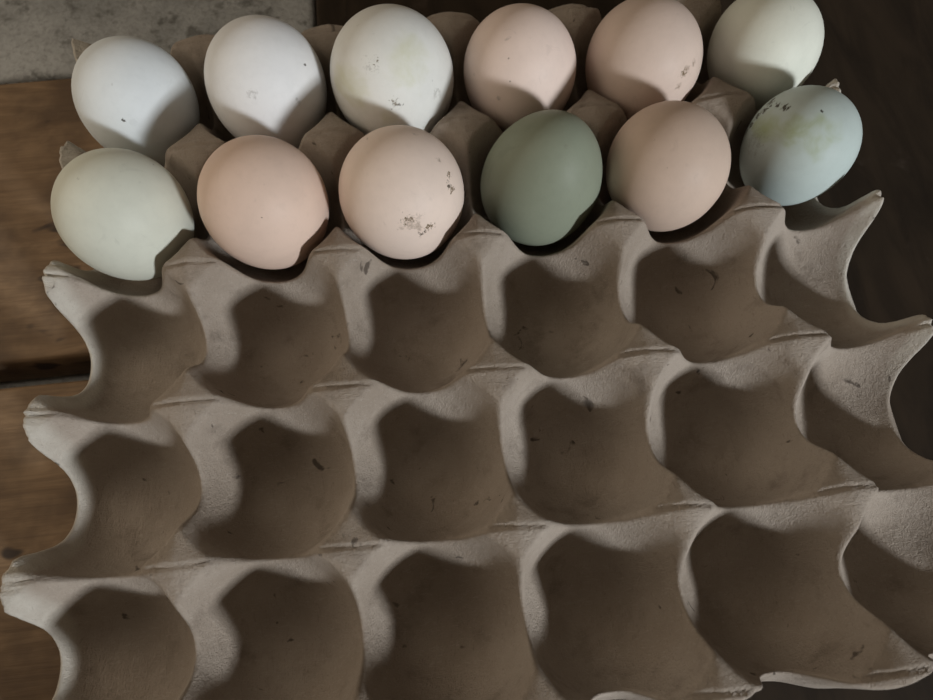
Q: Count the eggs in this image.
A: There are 12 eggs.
